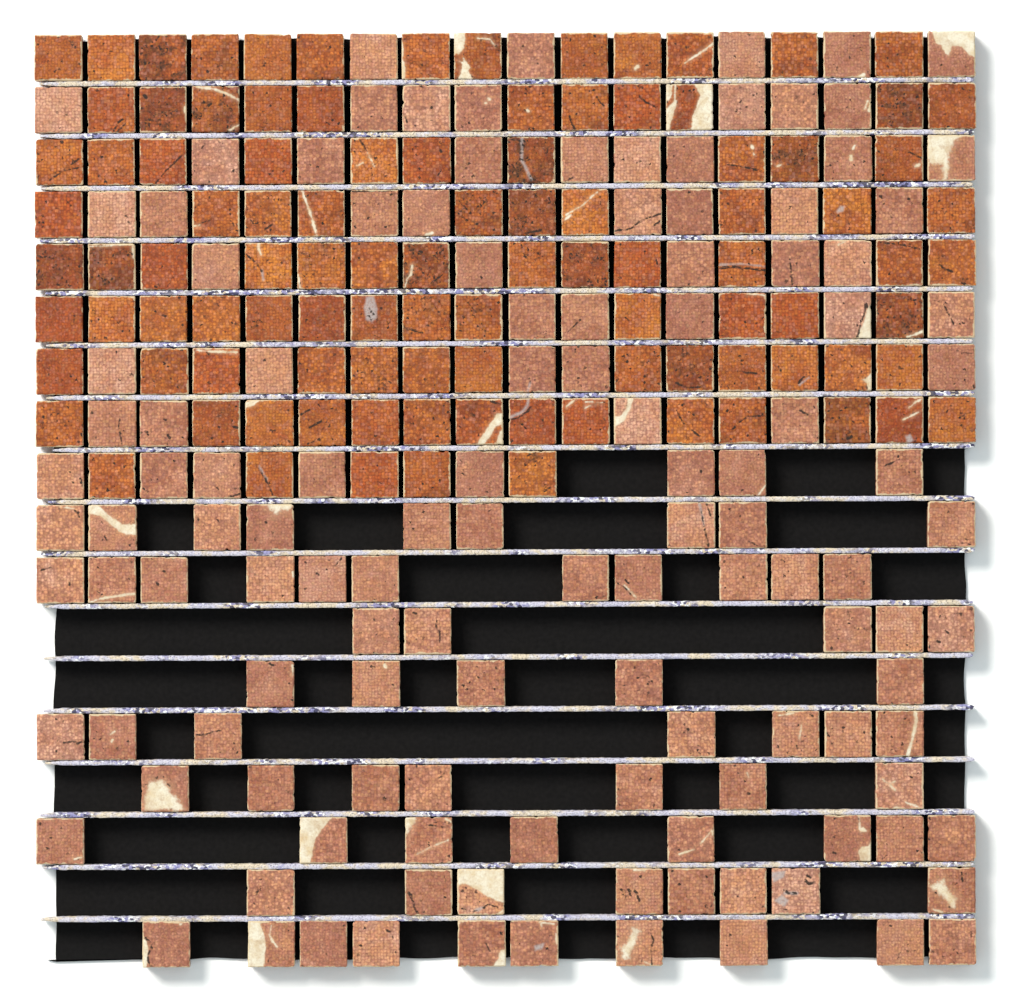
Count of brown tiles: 102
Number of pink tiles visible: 125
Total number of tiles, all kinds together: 227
